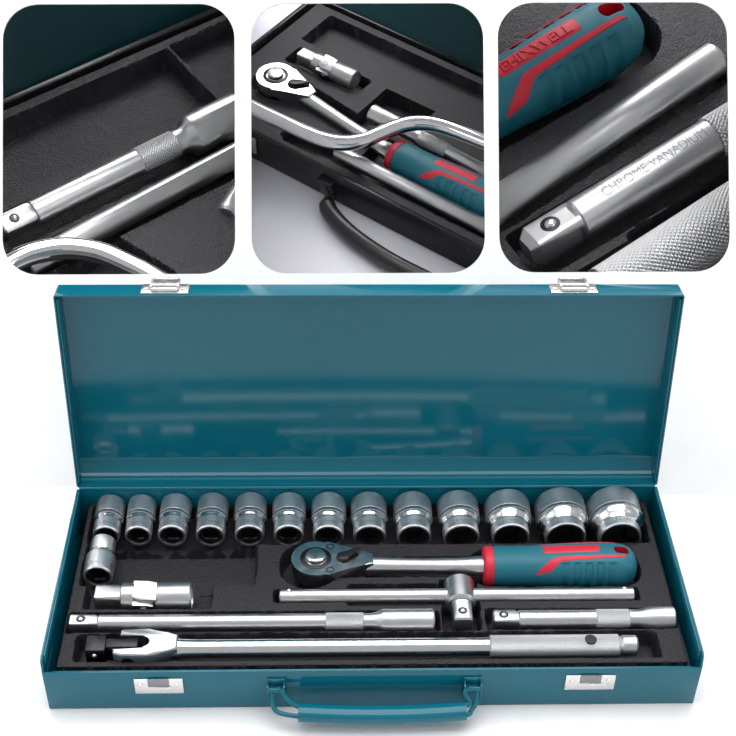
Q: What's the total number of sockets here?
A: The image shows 14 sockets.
